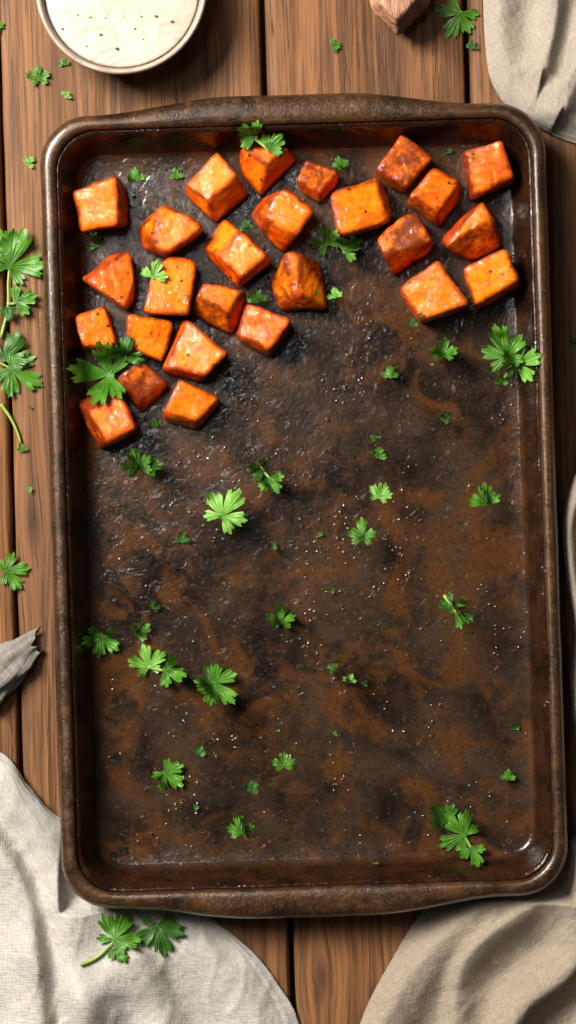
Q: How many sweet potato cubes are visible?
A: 26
